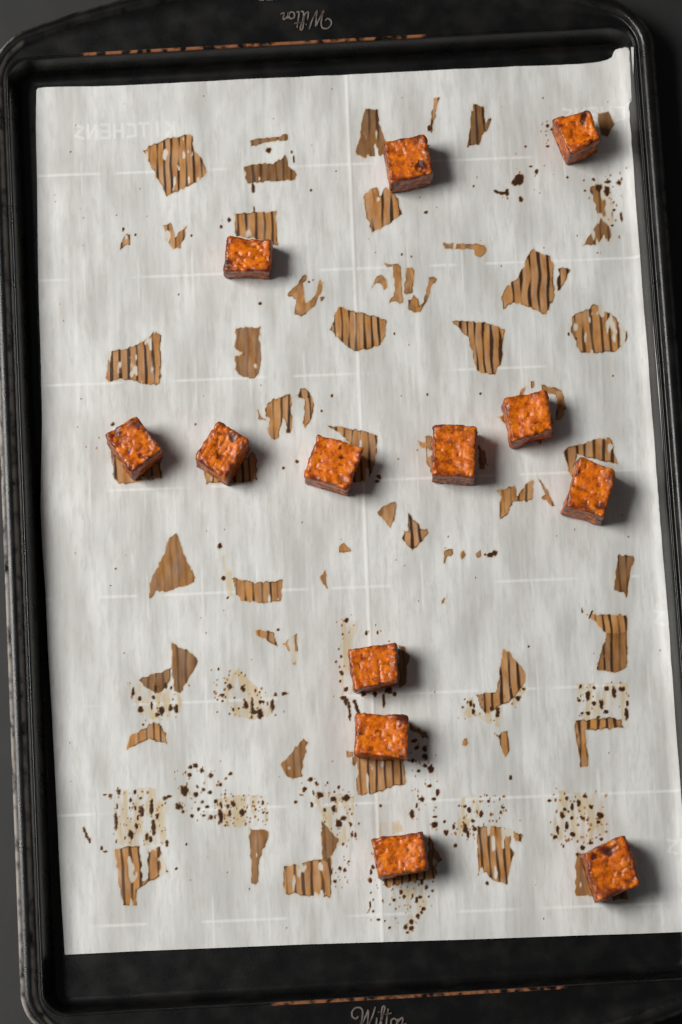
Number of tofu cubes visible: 13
